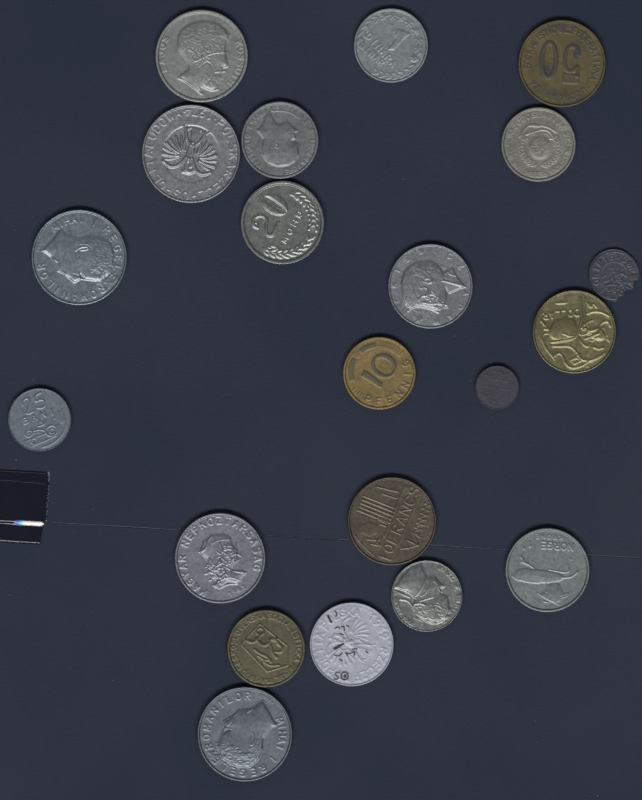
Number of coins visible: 21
